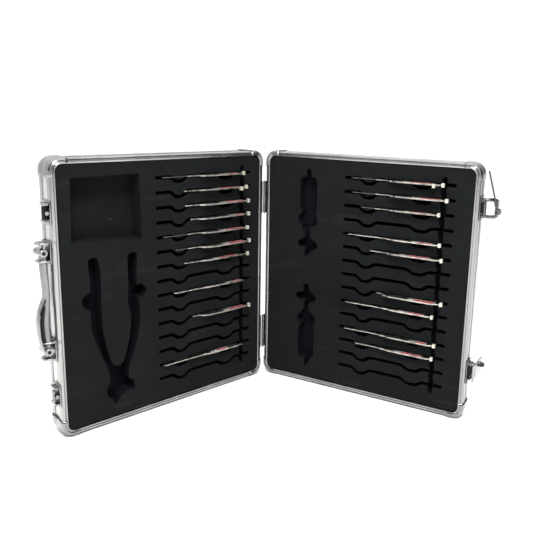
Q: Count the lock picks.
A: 19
